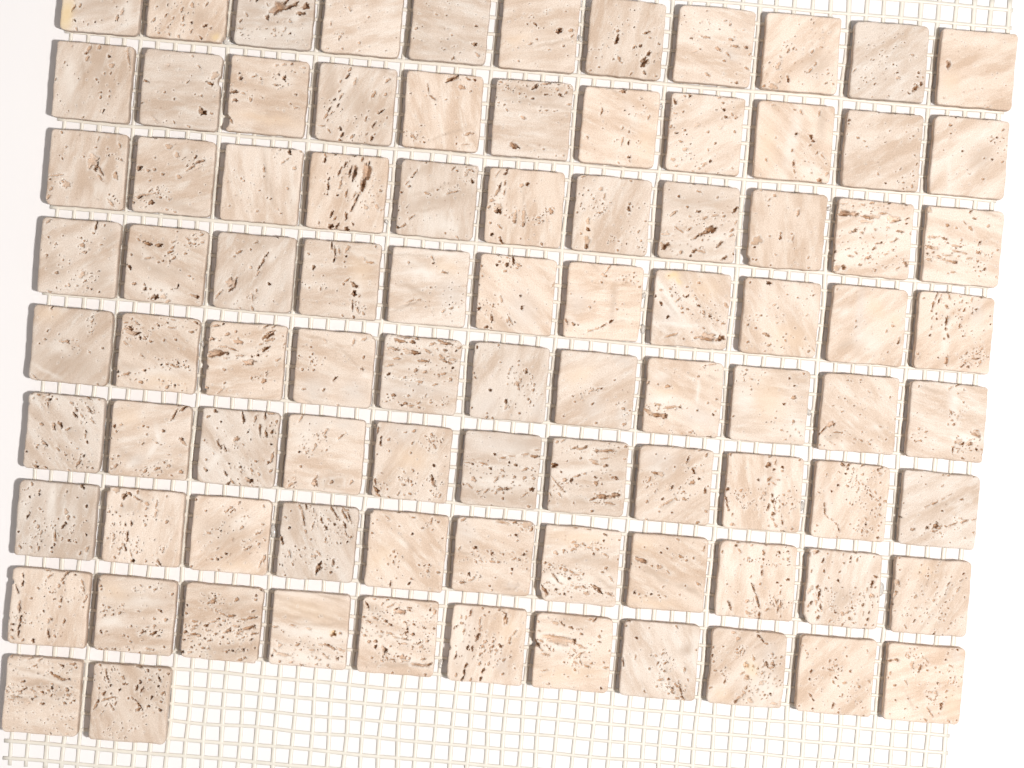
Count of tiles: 90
